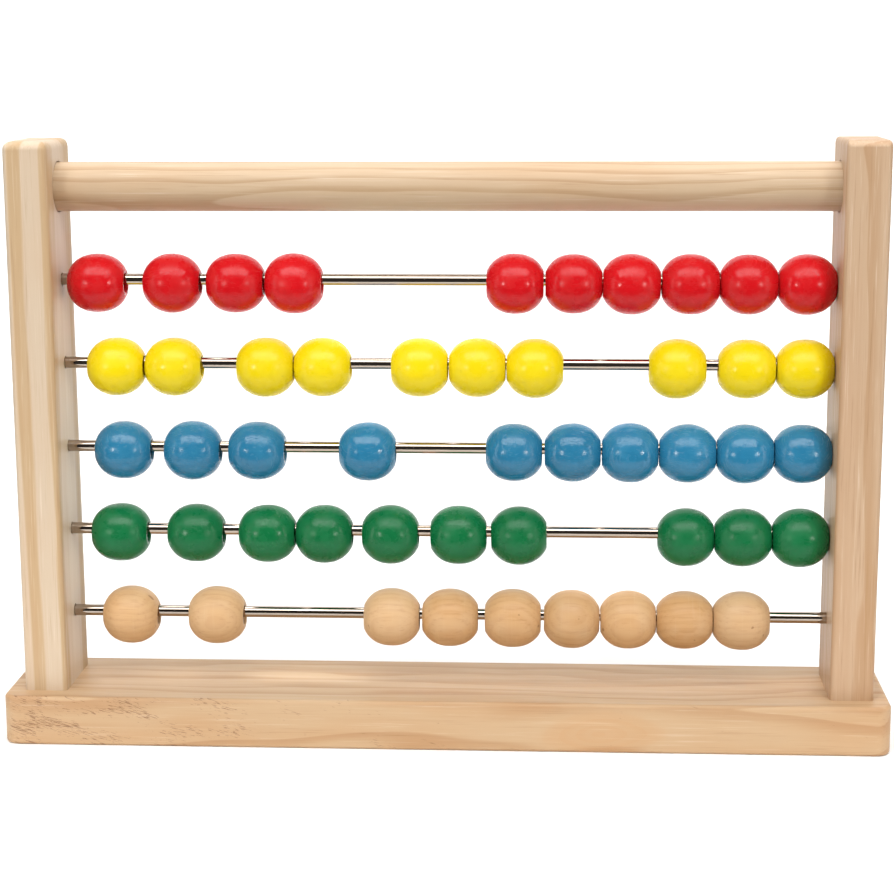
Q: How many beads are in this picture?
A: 49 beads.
